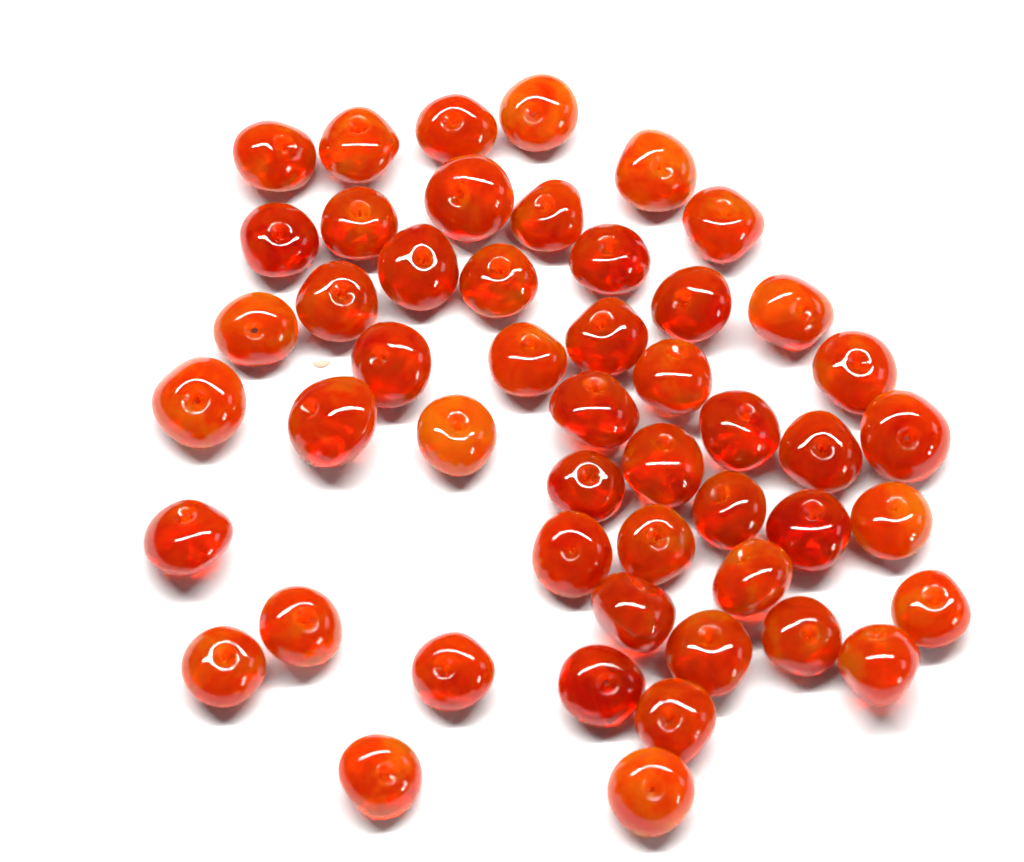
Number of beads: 50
